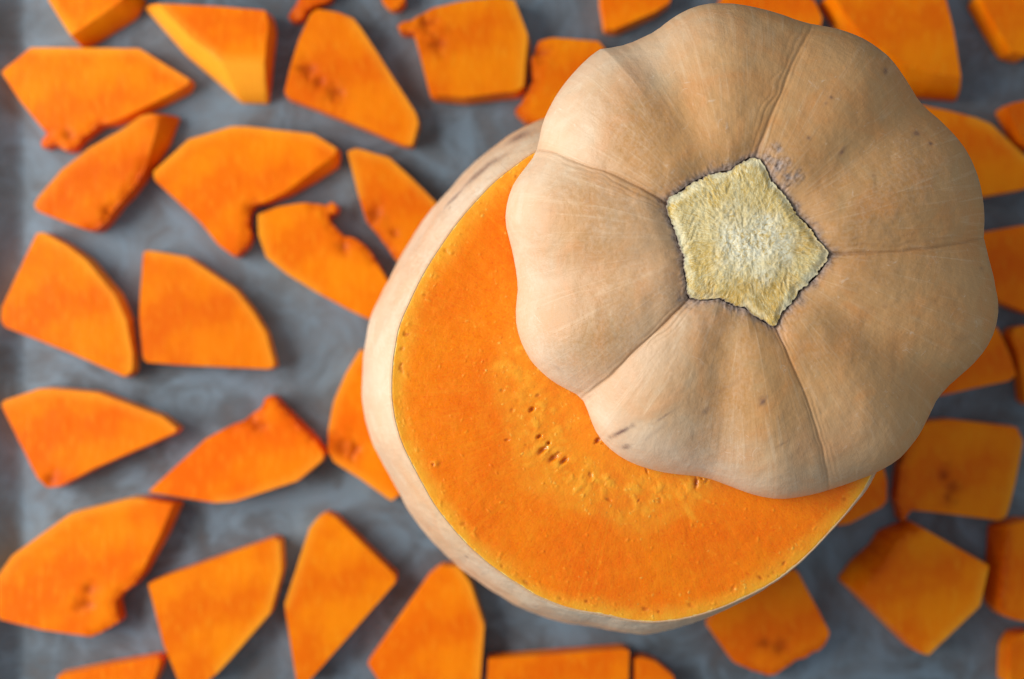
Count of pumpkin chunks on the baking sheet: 39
